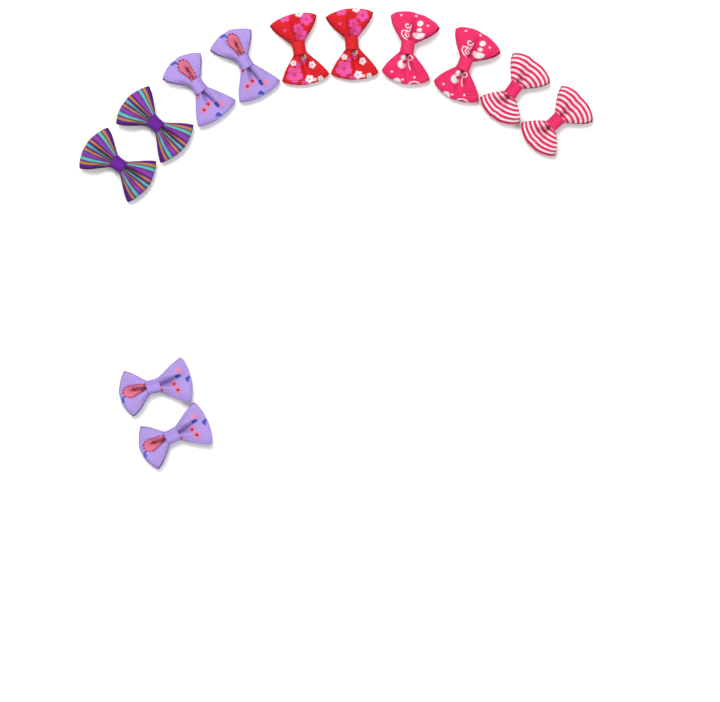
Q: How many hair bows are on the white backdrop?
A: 12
